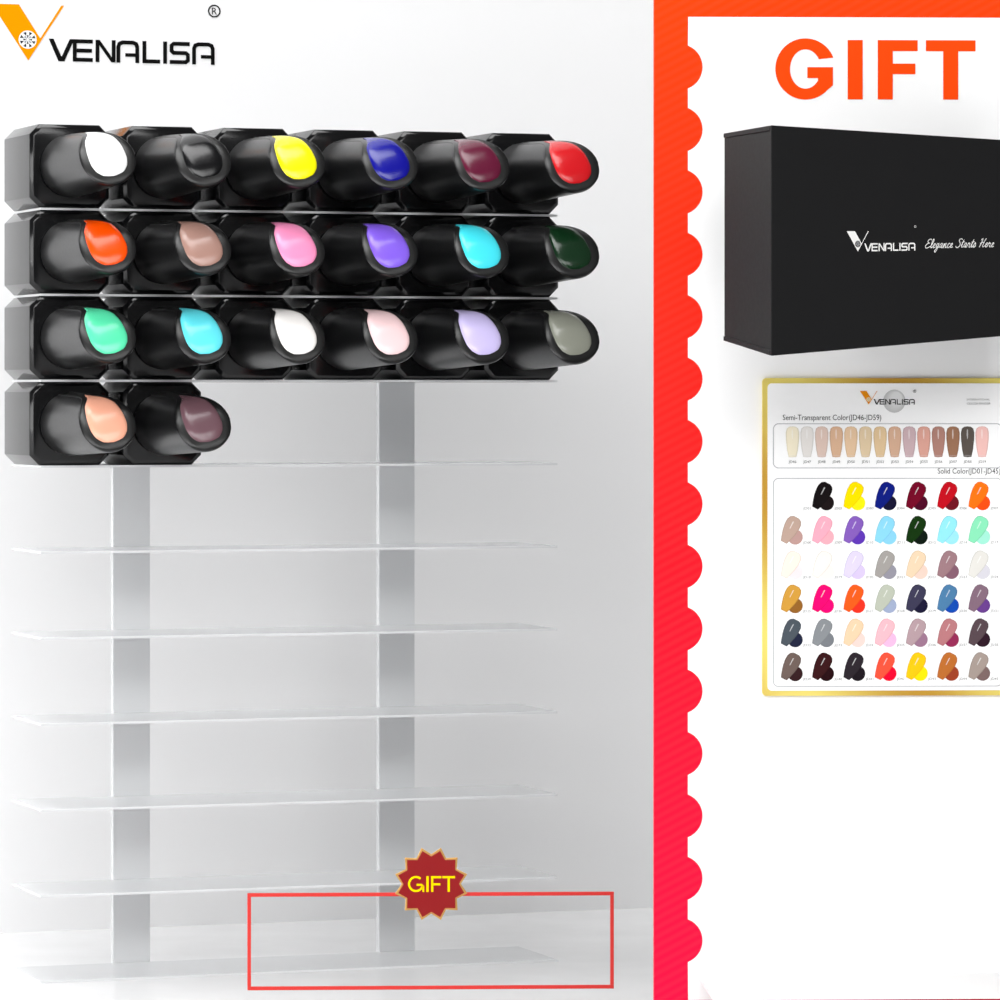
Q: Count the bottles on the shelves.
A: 20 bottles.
